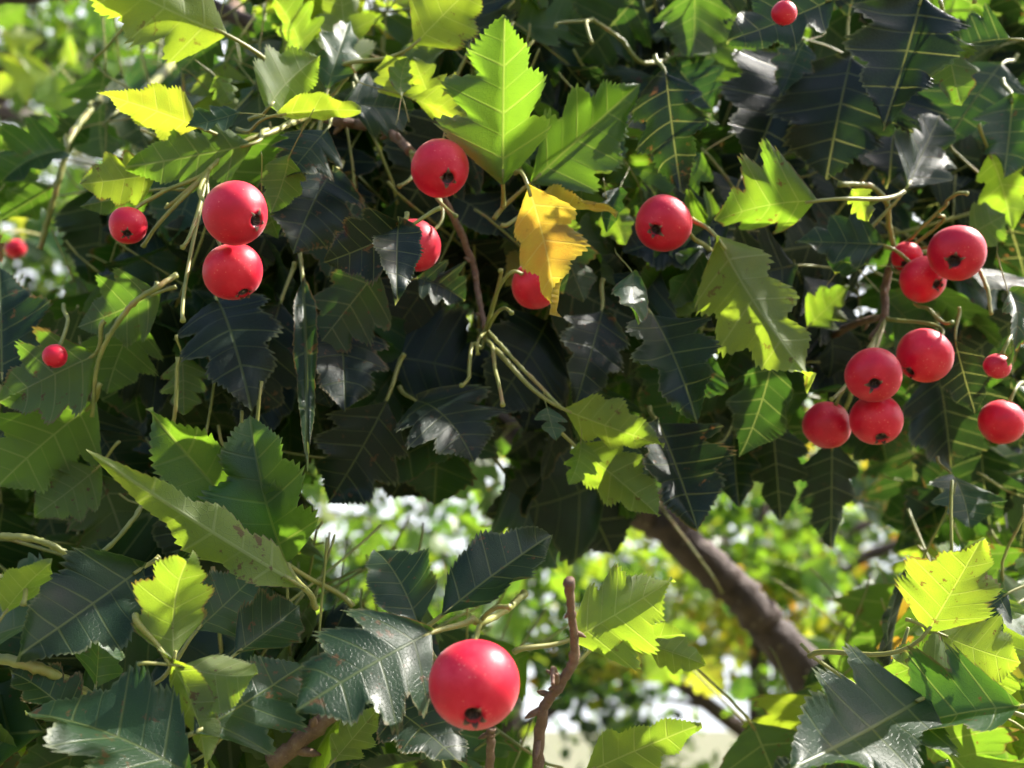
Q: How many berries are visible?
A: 20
